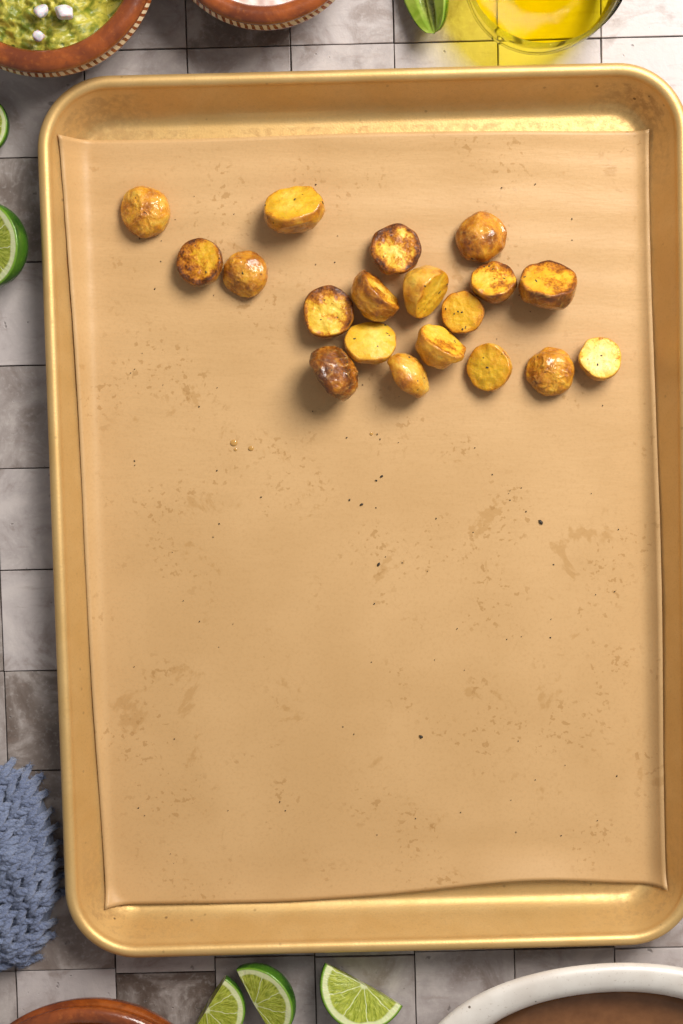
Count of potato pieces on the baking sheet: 19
